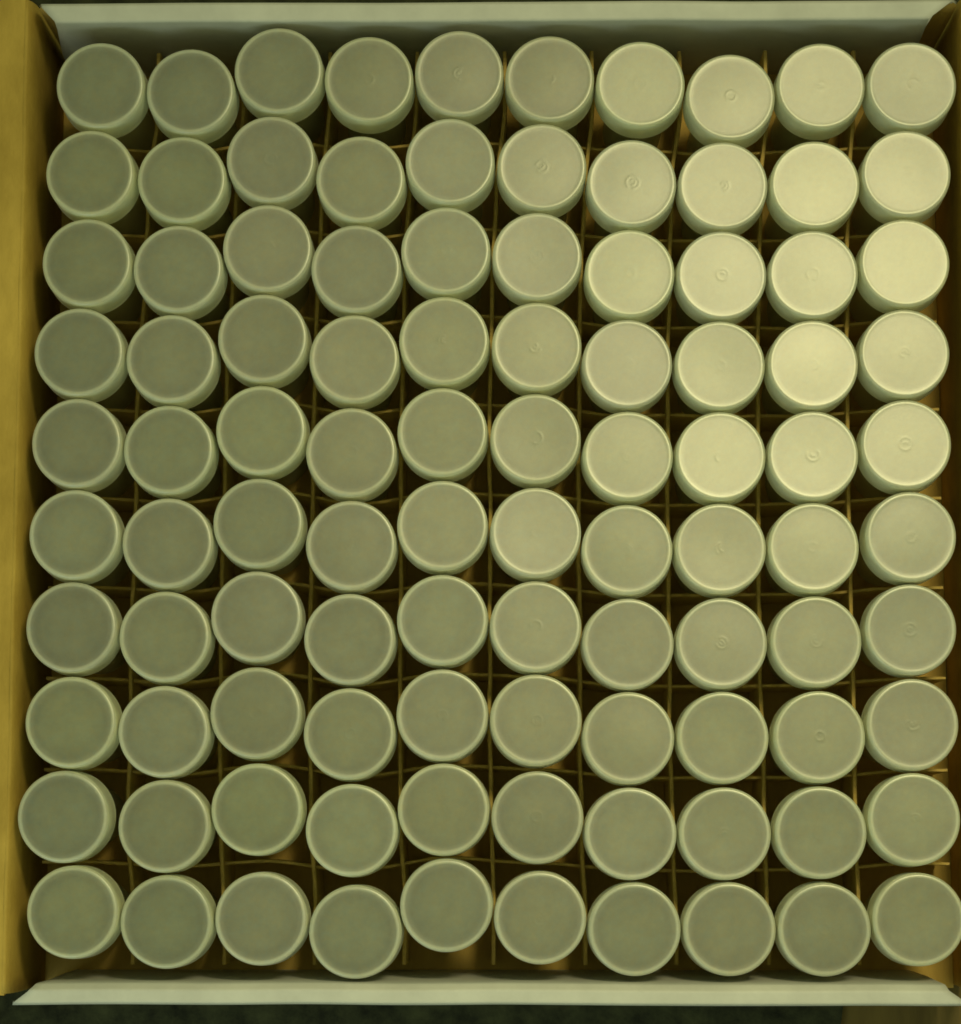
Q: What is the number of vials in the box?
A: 100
